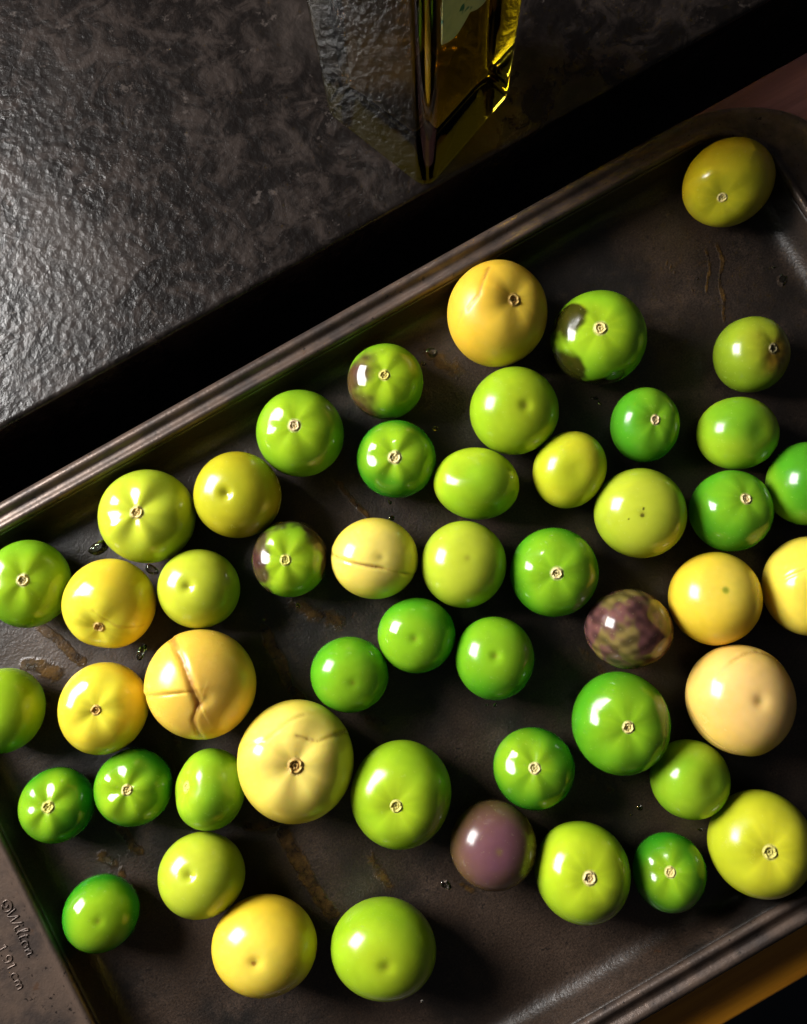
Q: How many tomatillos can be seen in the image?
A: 50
